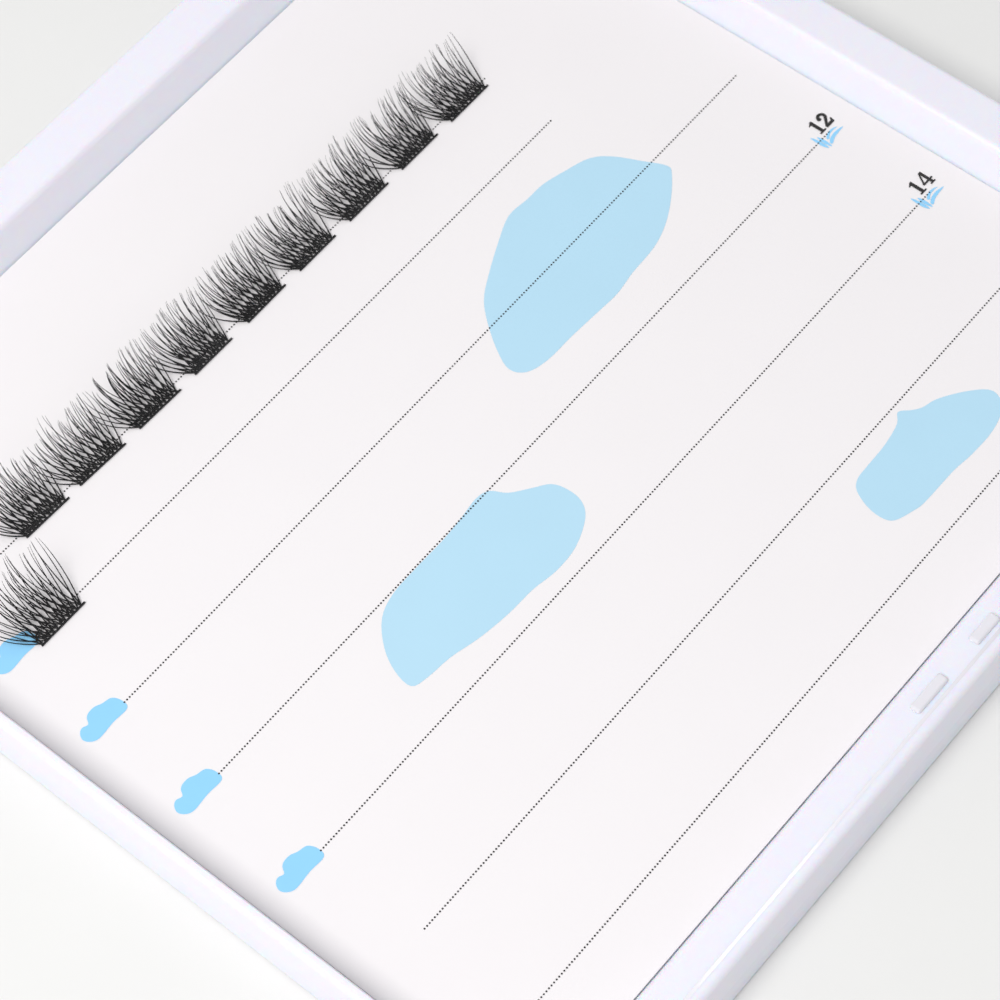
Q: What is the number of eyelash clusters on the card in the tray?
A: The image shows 10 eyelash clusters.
